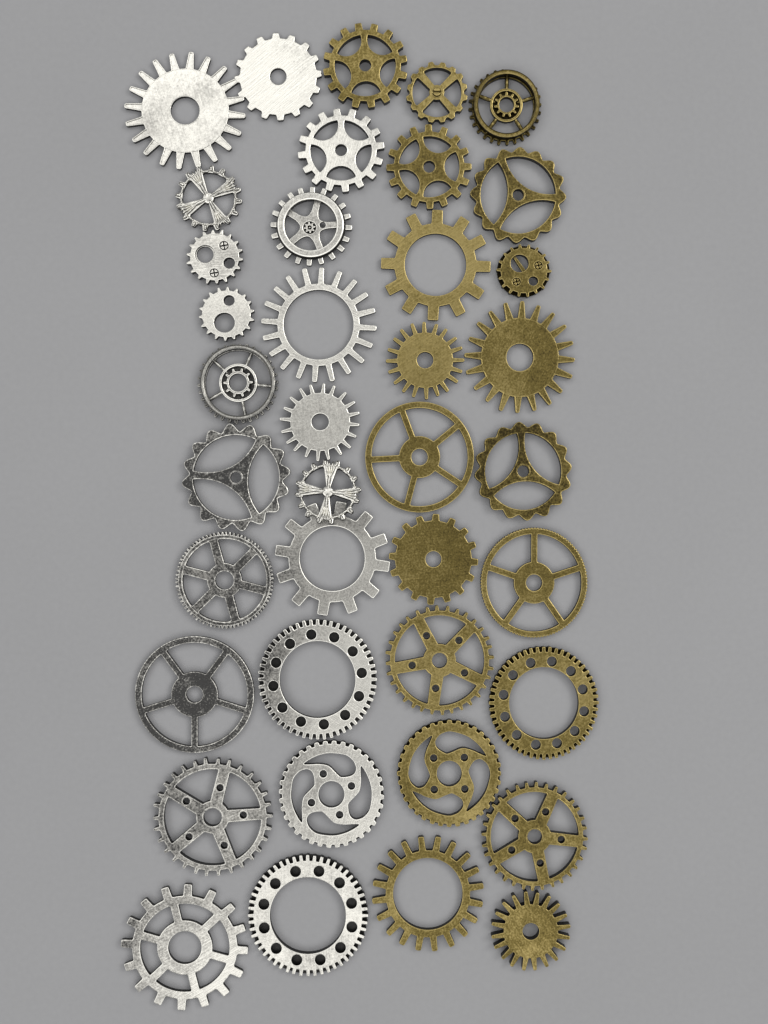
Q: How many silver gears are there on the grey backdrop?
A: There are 20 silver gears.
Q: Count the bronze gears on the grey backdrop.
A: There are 19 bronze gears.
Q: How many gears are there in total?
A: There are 39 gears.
